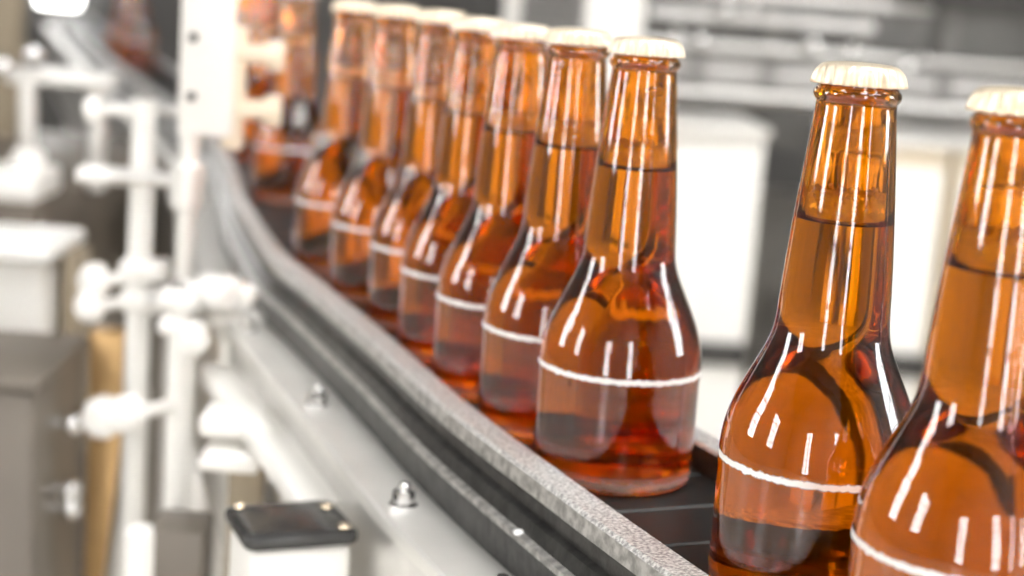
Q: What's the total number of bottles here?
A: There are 15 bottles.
